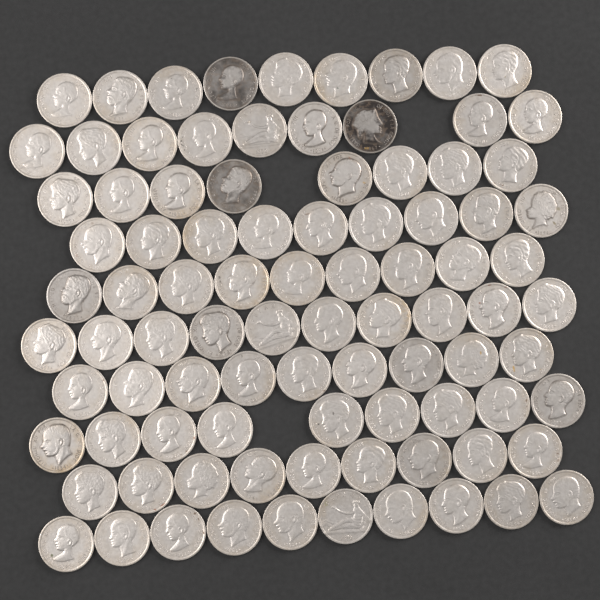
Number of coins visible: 91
